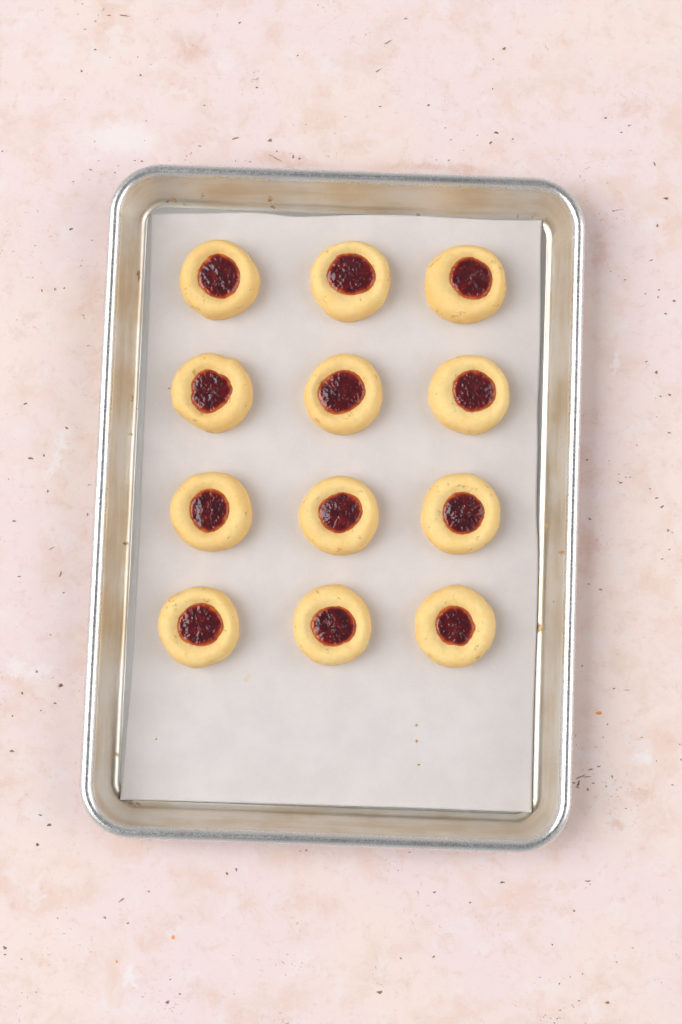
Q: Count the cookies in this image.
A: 12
